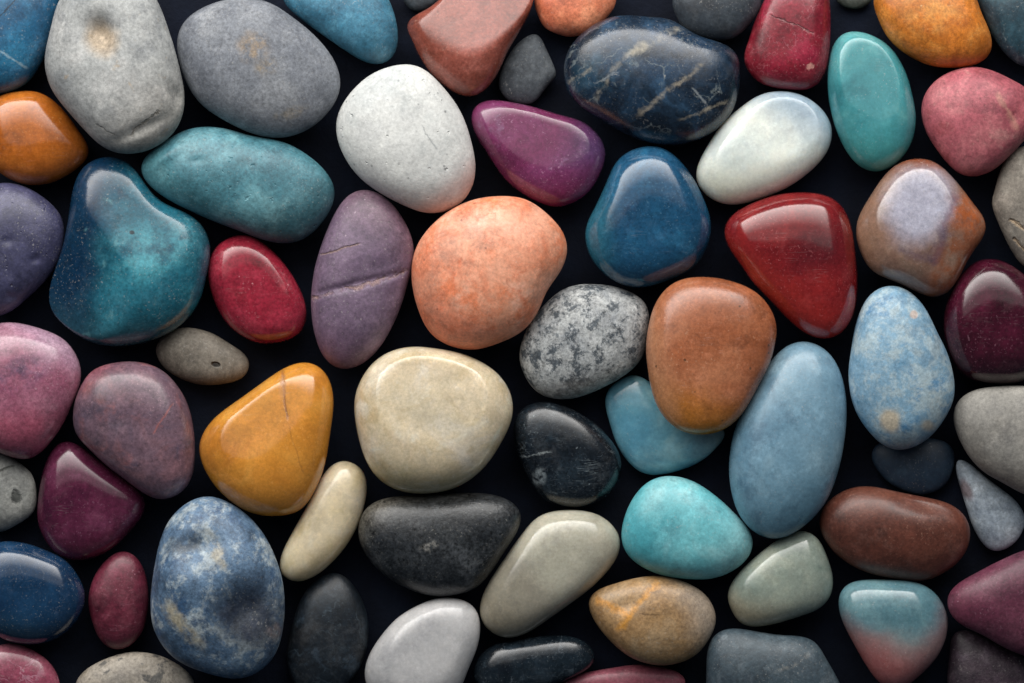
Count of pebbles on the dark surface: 67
